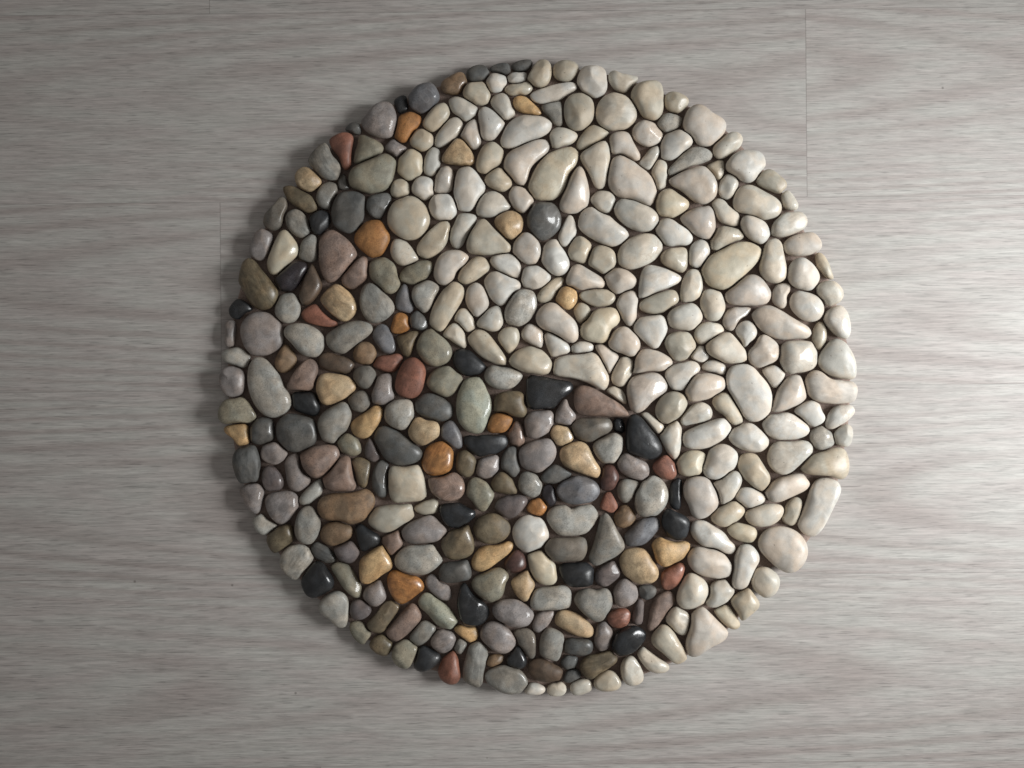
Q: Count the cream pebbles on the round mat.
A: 190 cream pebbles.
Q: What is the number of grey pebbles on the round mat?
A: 120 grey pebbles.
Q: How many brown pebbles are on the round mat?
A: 71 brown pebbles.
